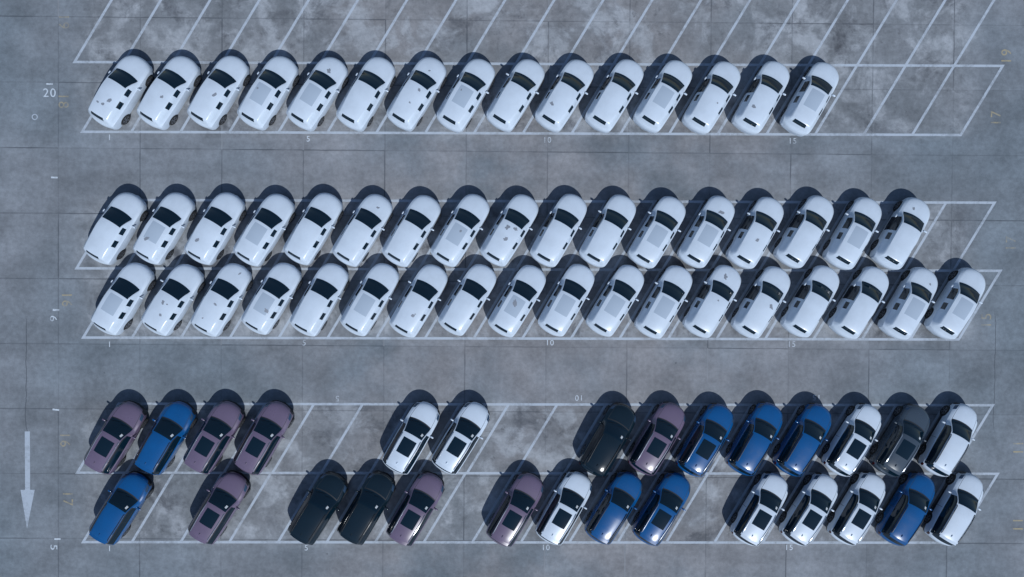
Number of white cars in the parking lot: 59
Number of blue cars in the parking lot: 8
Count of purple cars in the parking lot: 7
